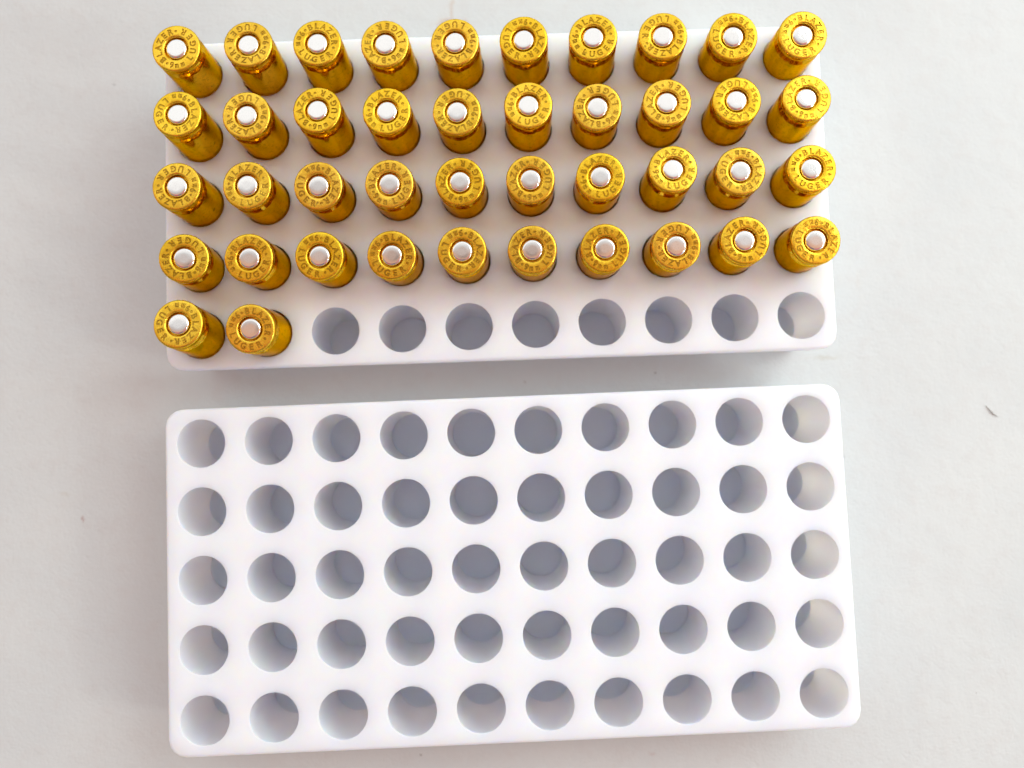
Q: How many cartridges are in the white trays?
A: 42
